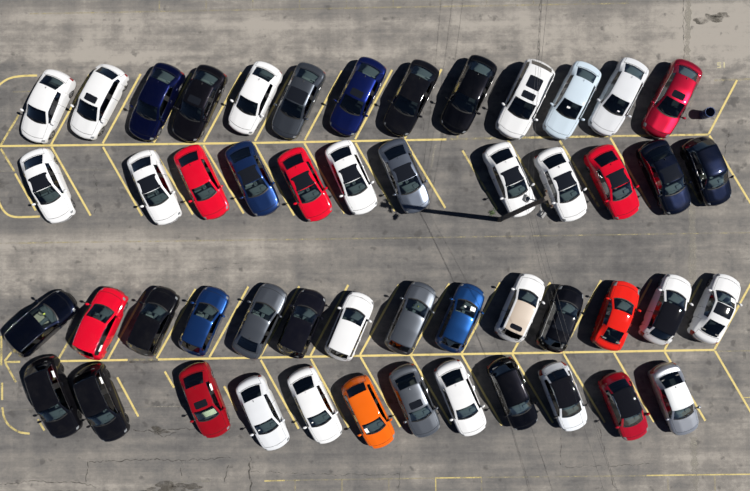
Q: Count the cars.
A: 51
